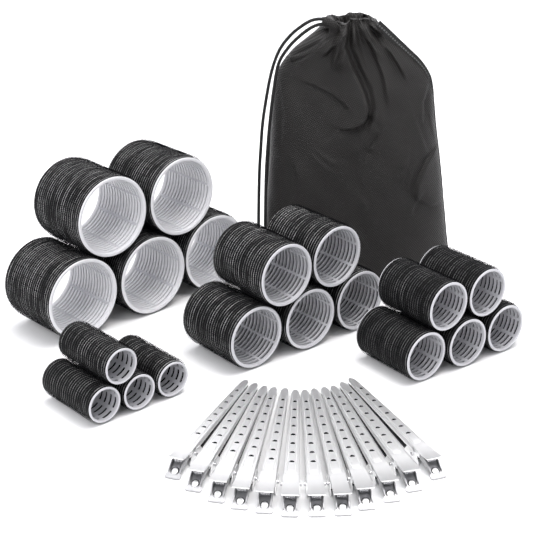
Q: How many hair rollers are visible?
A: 19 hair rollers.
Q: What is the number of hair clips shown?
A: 12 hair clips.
